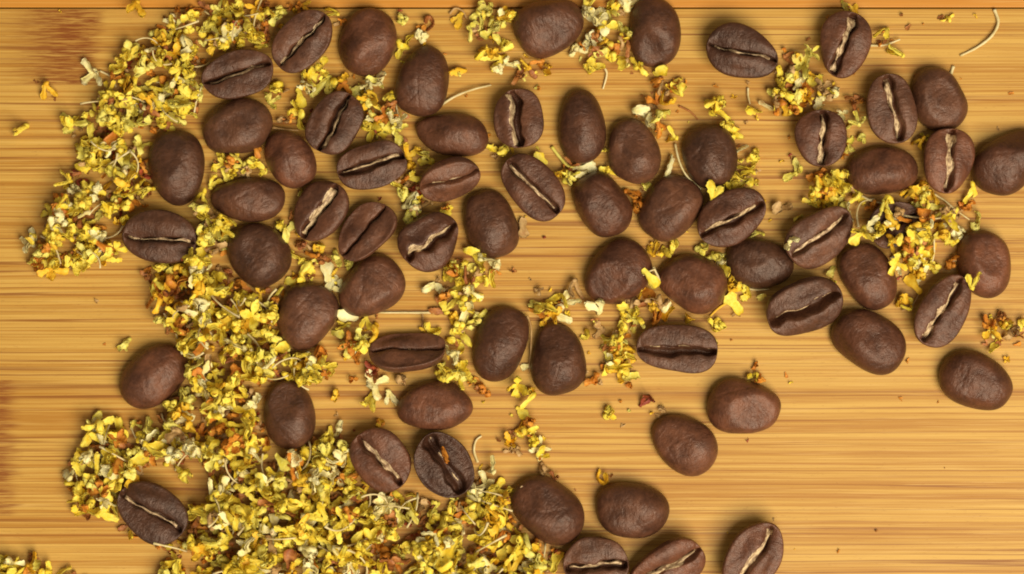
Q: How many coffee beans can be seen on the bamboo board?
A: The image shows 66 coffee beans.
